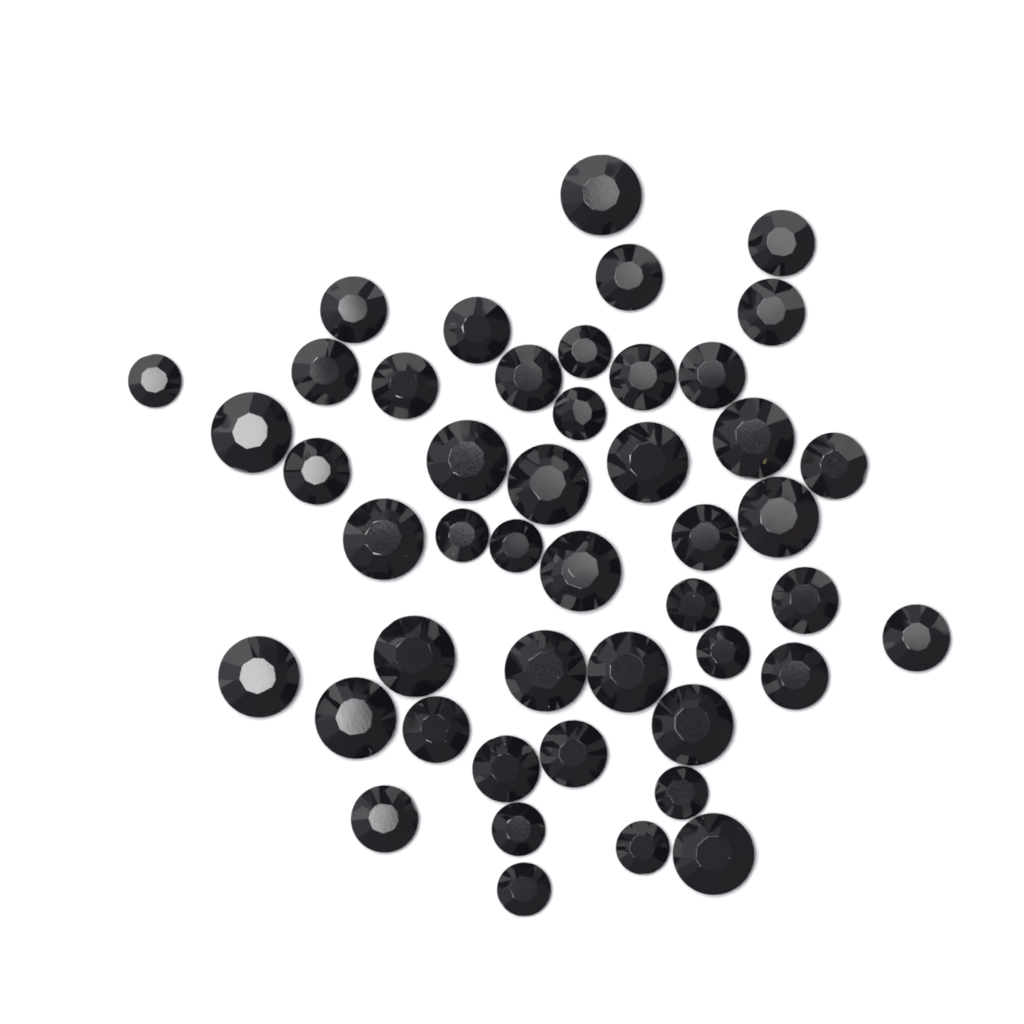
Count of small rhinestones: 11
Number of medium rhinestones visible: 20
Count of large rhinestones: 16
